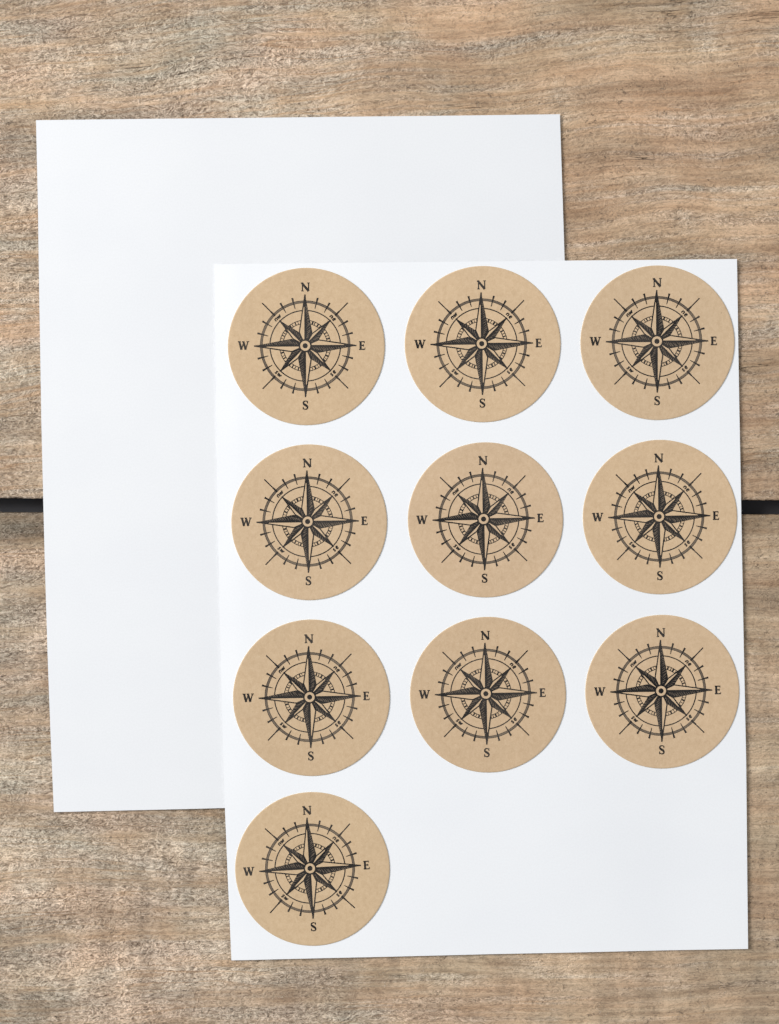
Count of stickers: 10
